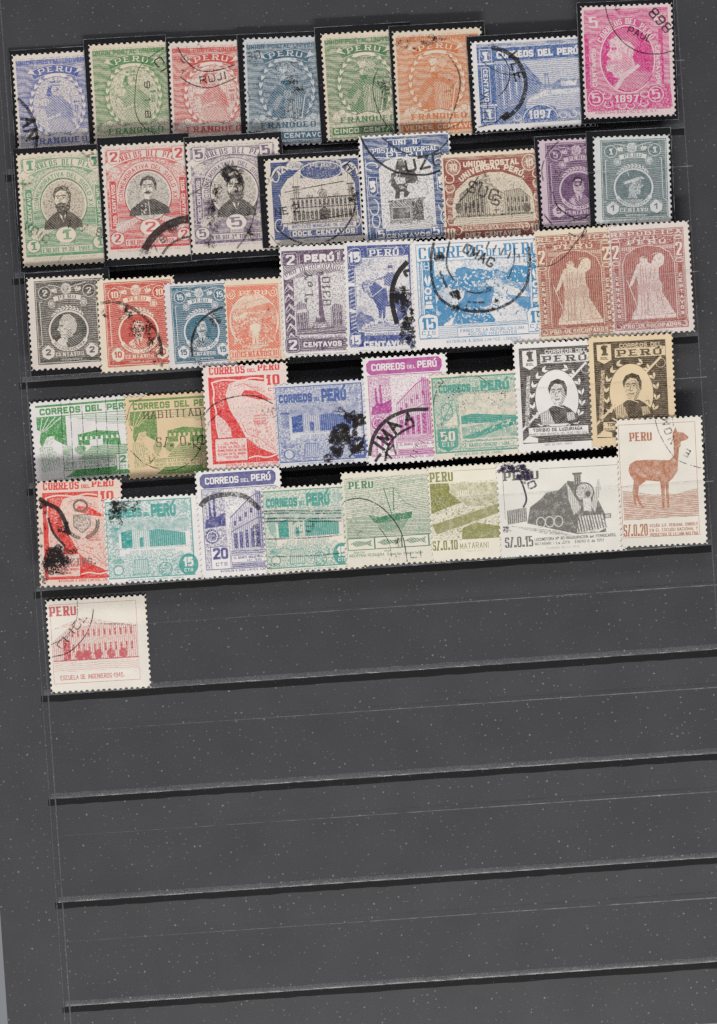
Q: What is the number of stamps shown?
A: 42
